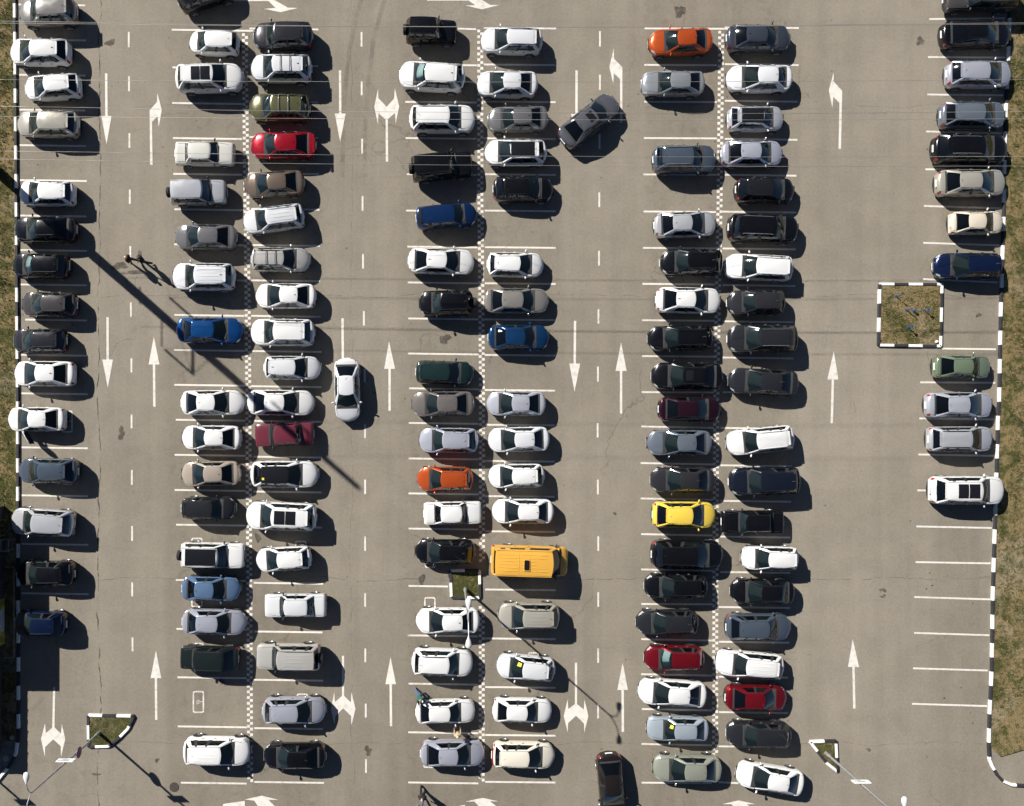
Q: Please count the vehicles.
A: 139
